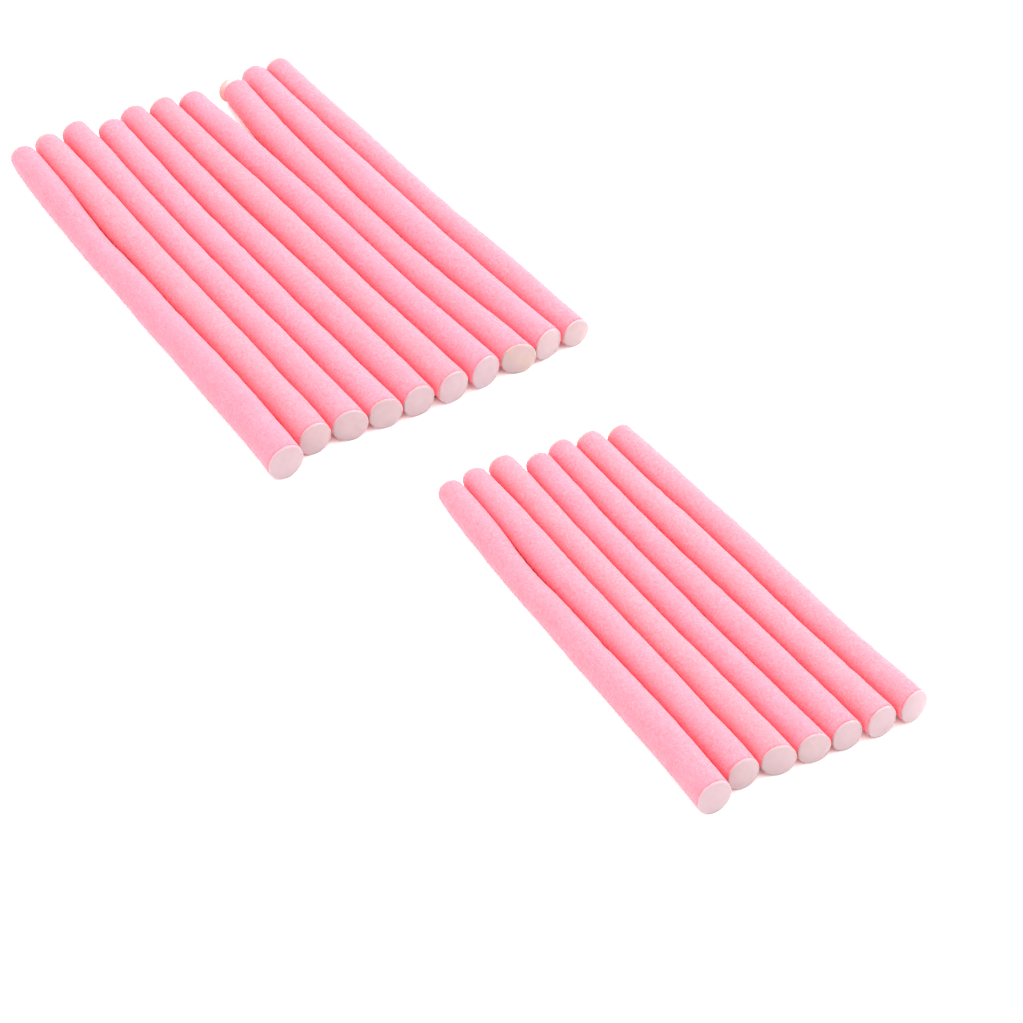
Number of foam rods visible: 17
